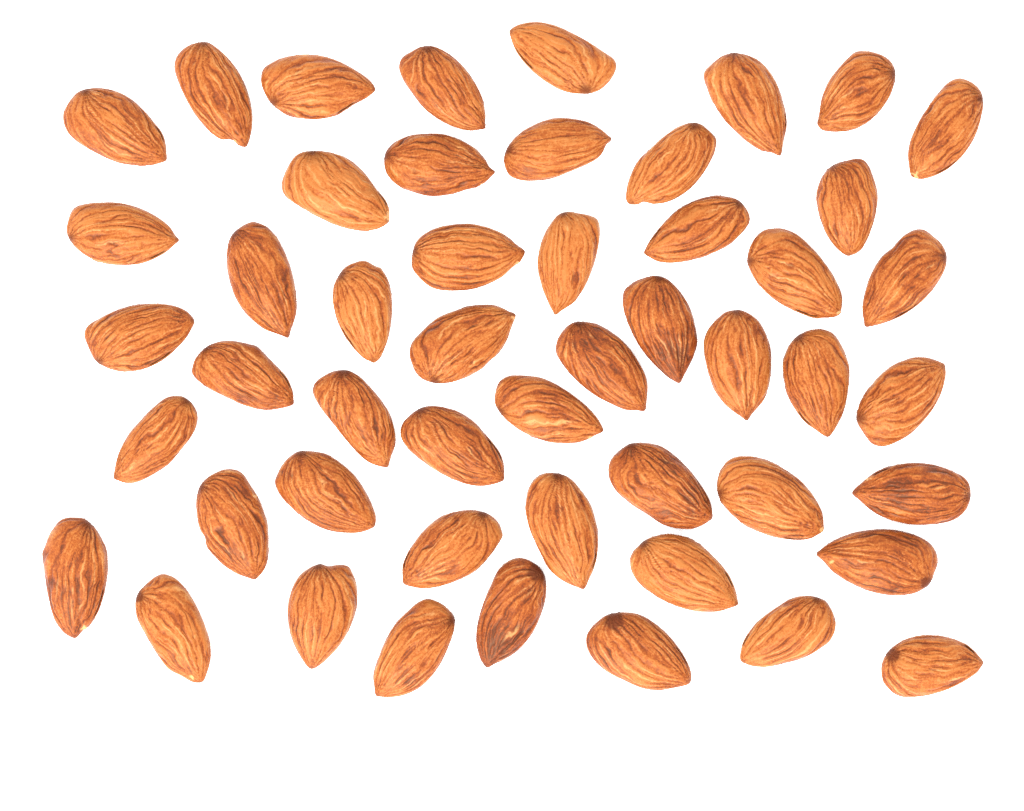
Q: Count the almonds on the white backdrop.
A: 50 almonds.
